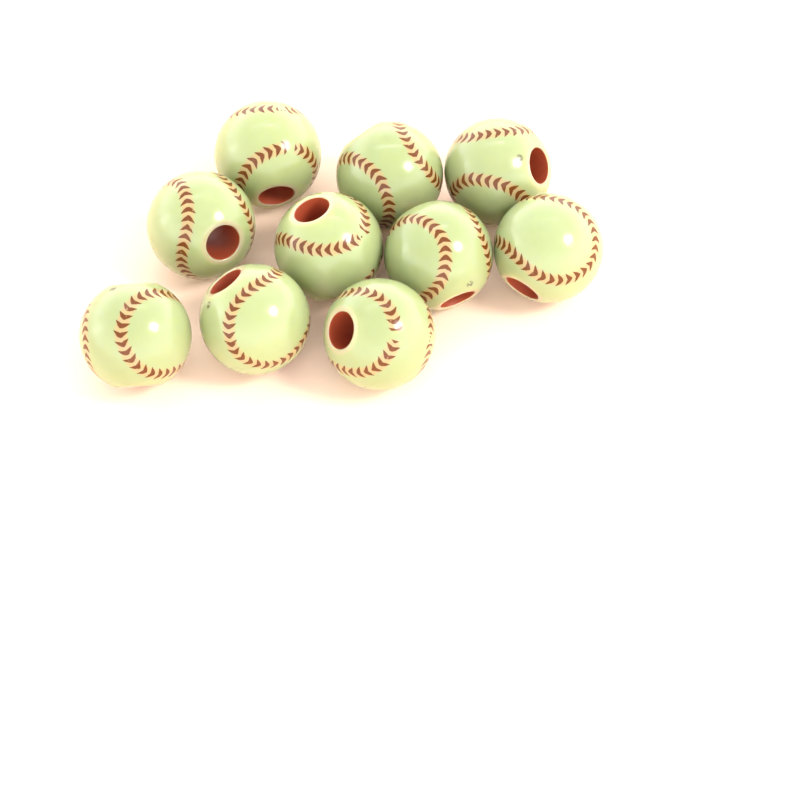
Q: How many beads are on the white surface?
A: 10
